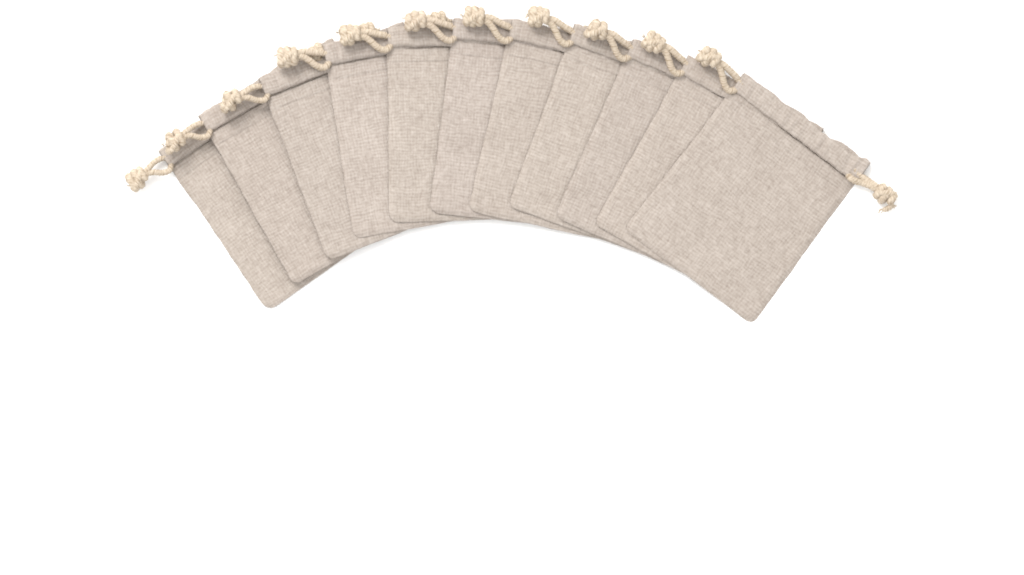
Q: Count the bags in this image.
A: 11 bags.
